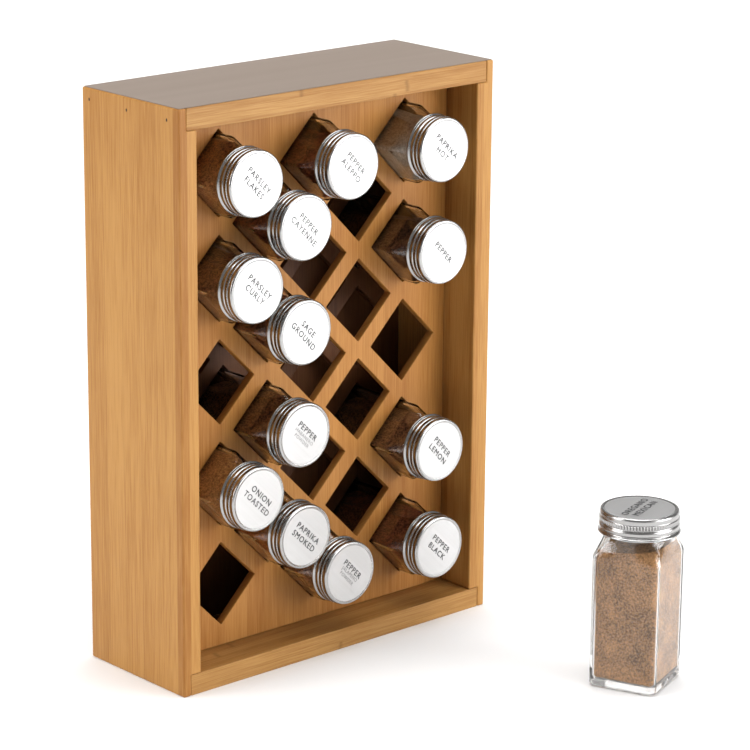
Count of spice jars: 14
